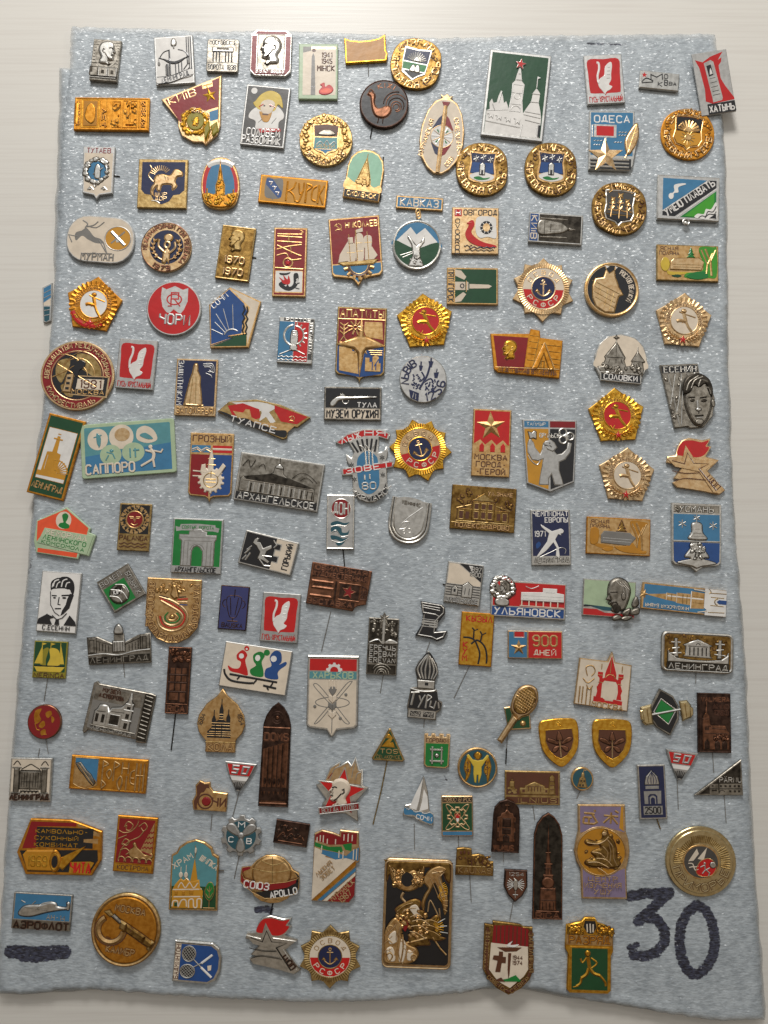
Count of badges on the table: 145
